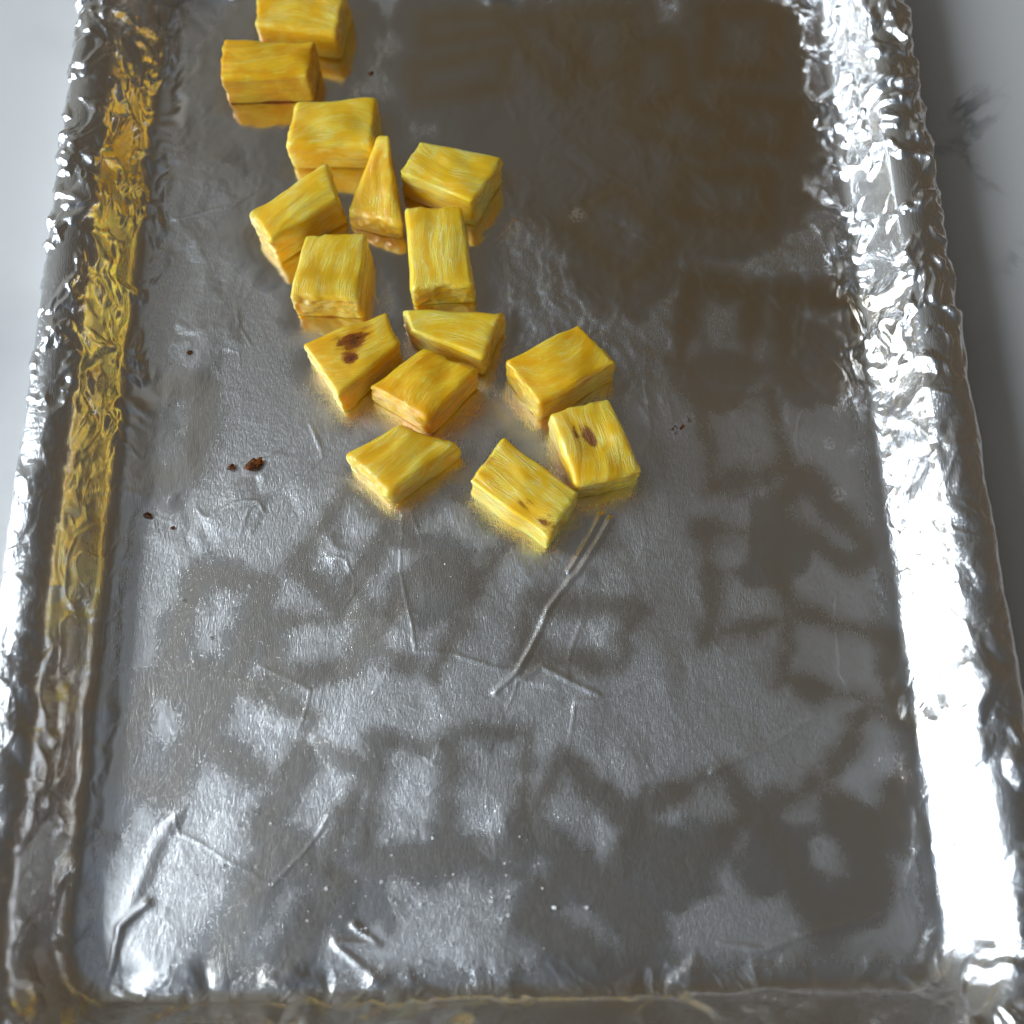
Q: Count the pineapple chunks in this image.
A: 15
